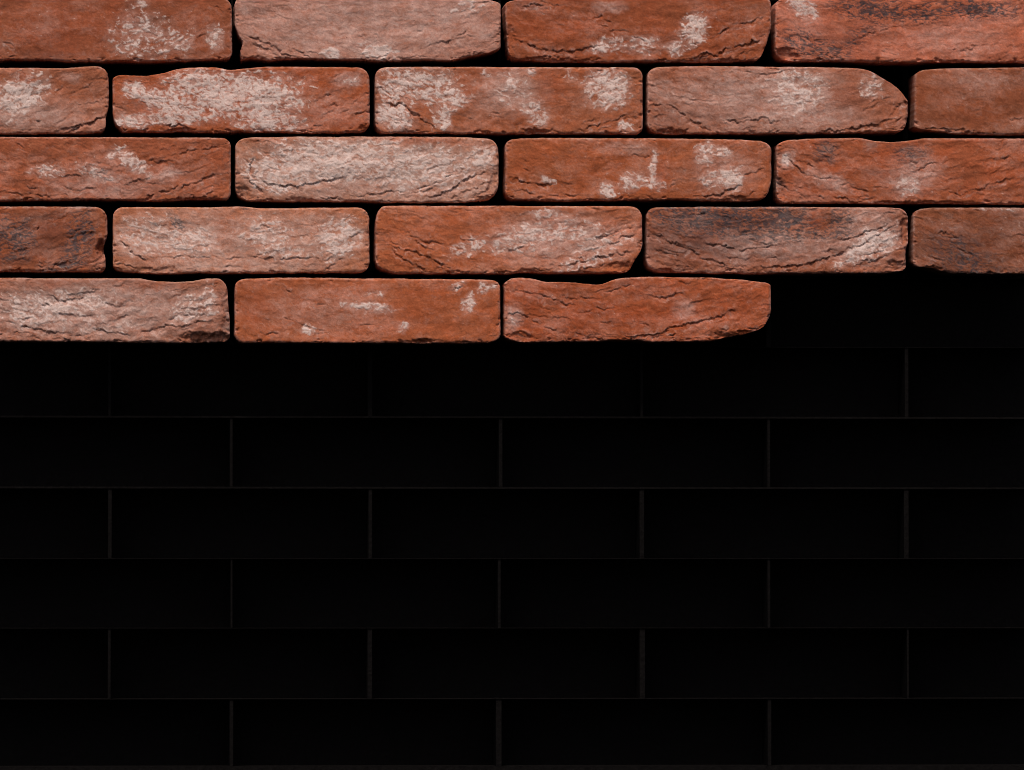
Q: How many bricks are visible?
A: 21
